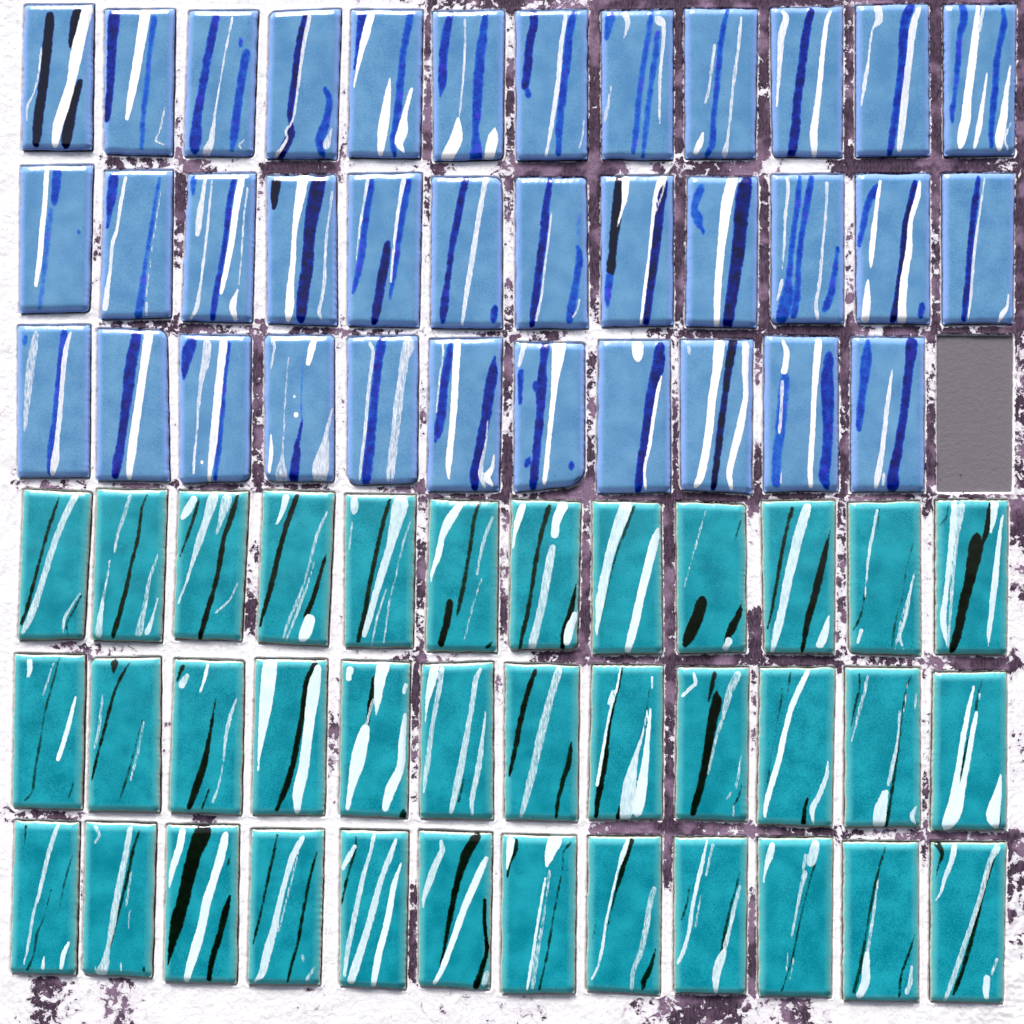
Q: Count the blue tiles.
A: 35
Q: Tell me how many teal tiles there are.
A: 36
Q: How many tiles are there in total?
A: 71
